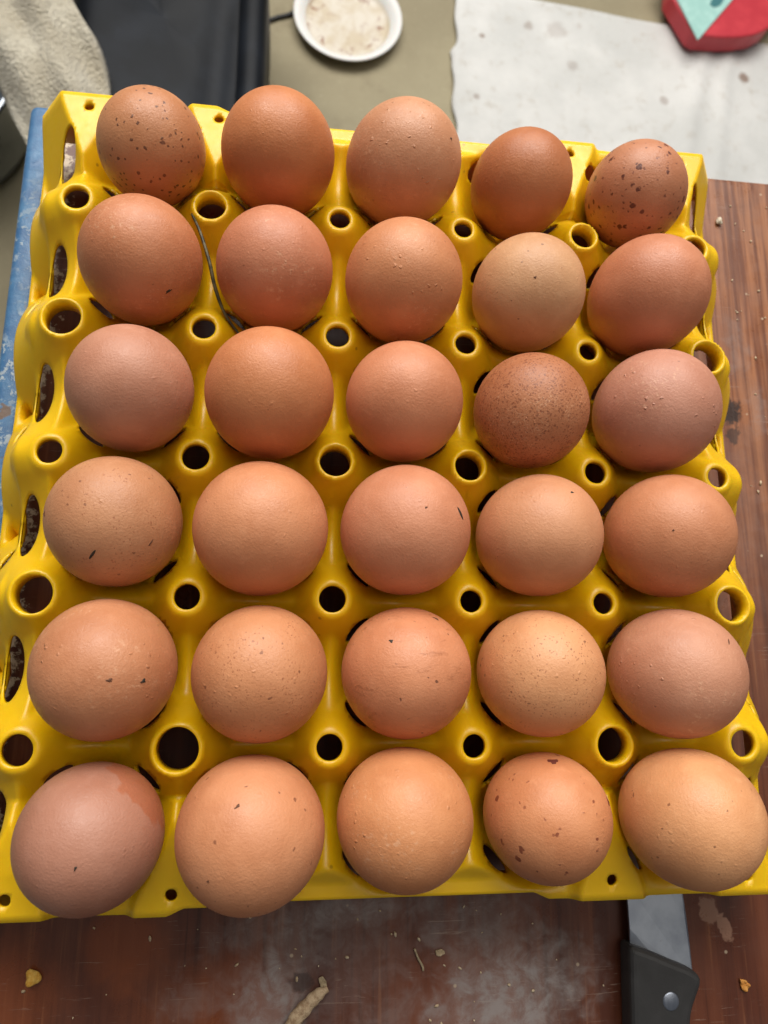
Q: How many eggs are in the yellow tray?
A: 30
